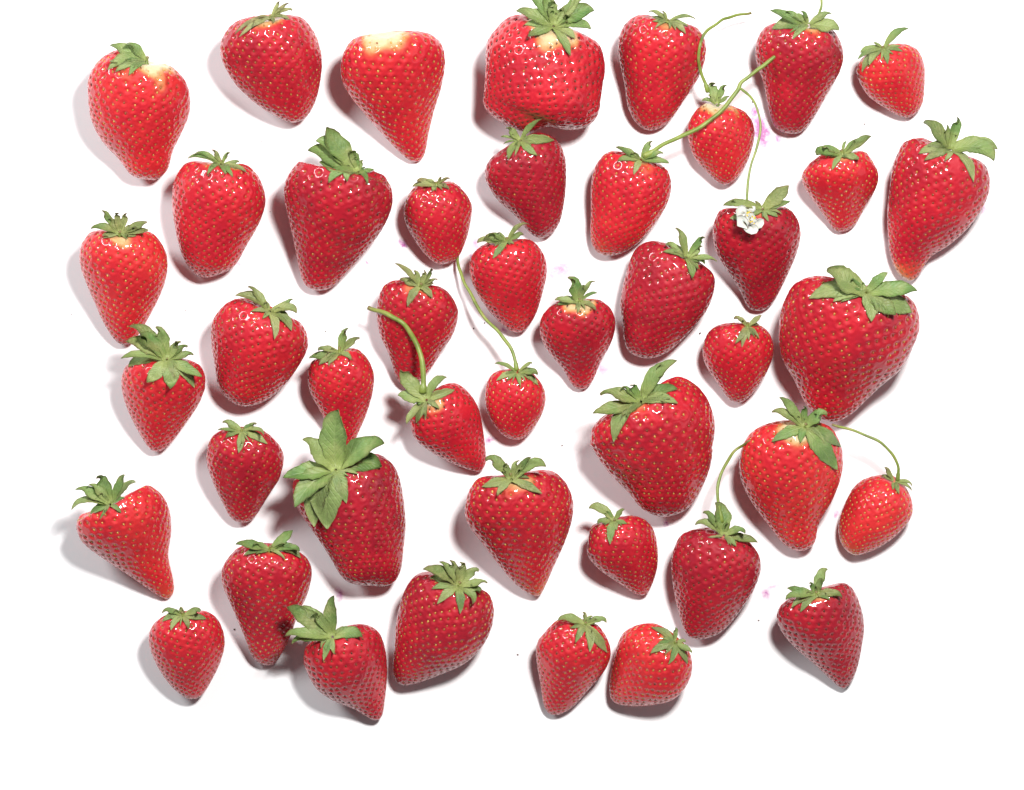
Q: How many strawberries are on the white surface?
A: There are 44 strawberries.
